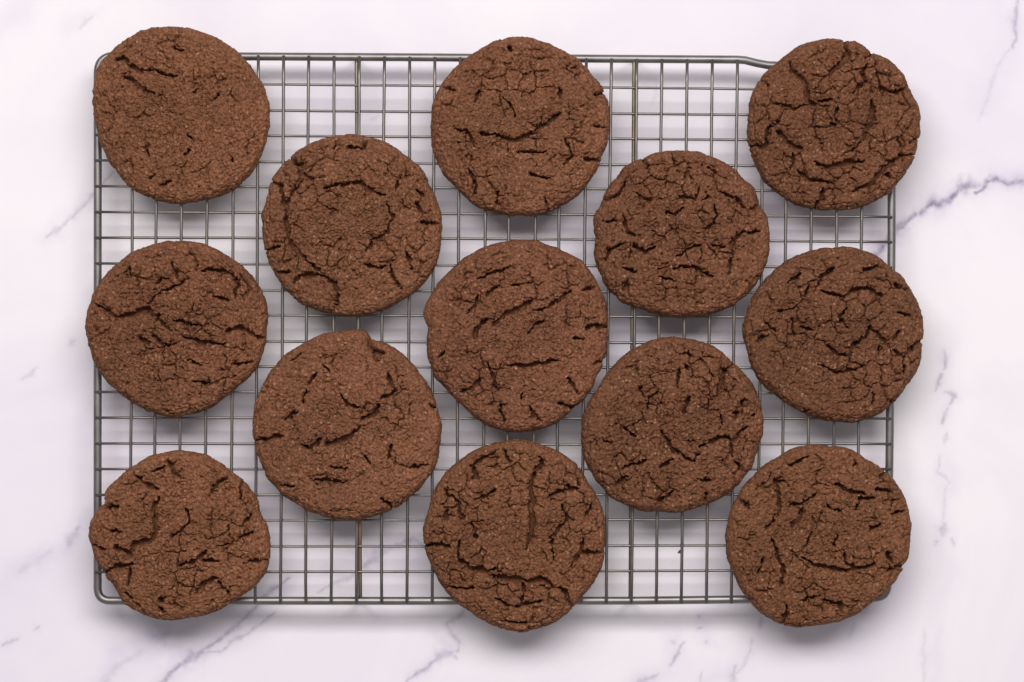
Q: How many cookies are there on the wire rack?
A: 13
